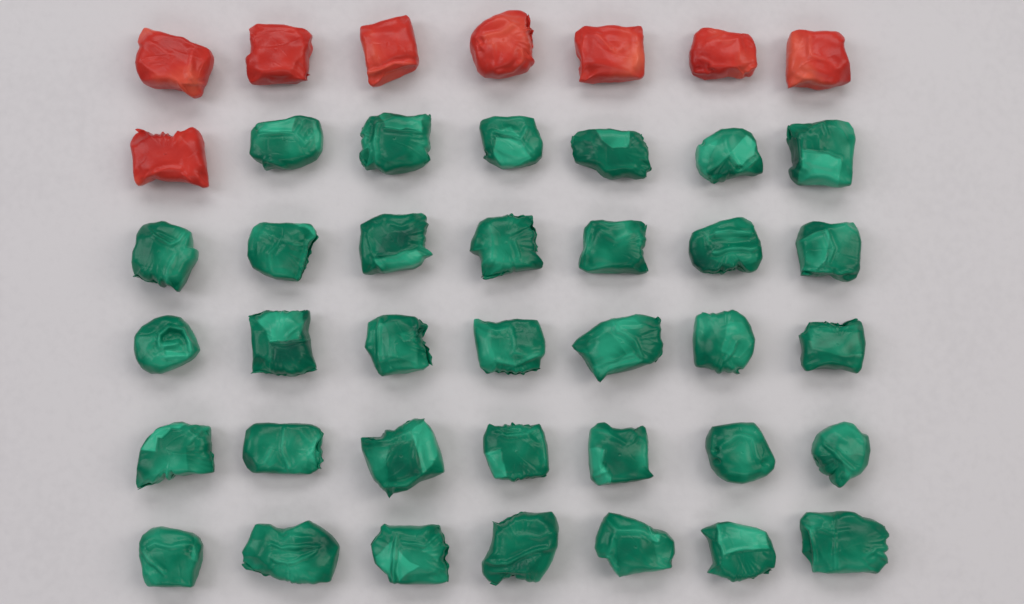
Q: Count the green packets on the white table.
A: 34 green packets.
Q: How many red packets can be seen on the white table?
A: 8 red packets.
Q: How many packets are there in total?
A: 42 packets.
